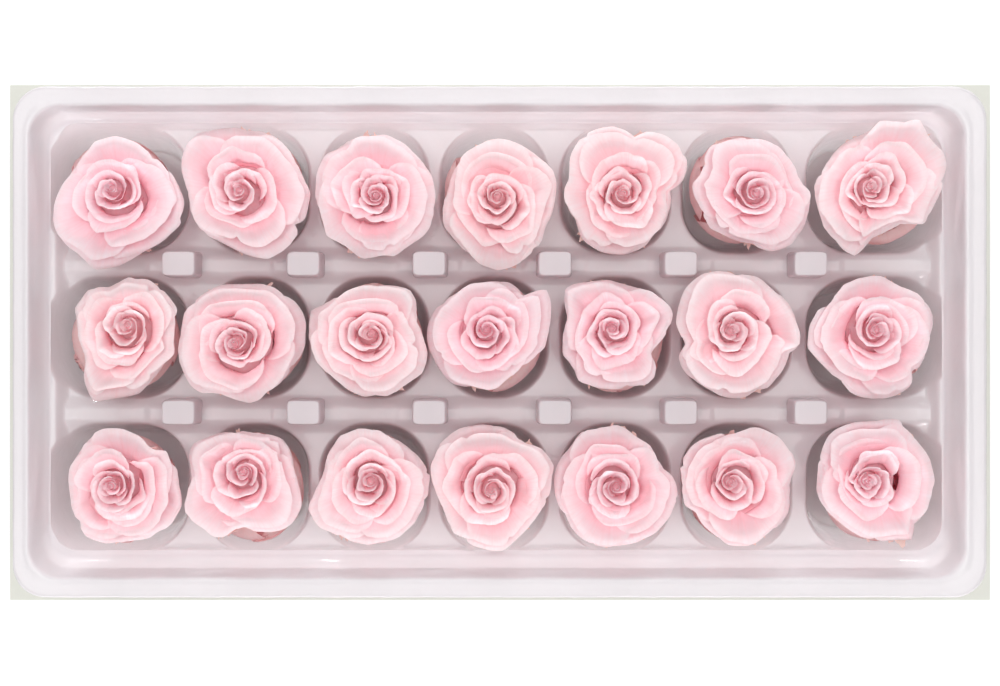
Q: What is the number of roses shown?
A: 21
